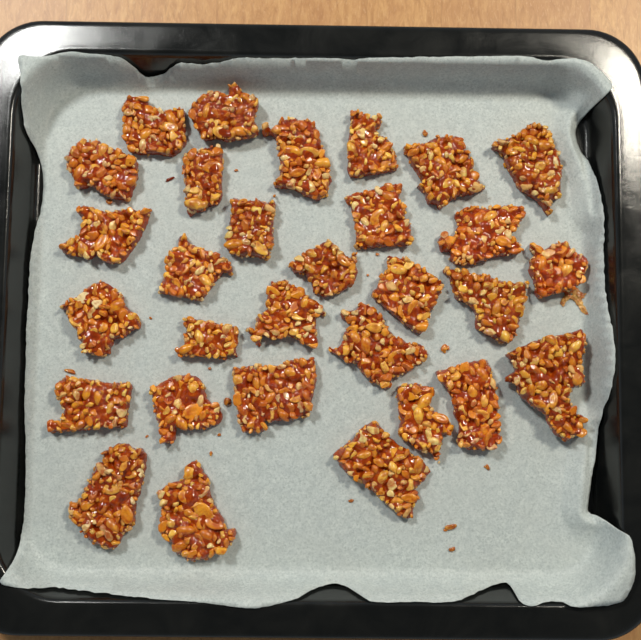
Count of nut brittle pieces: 30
